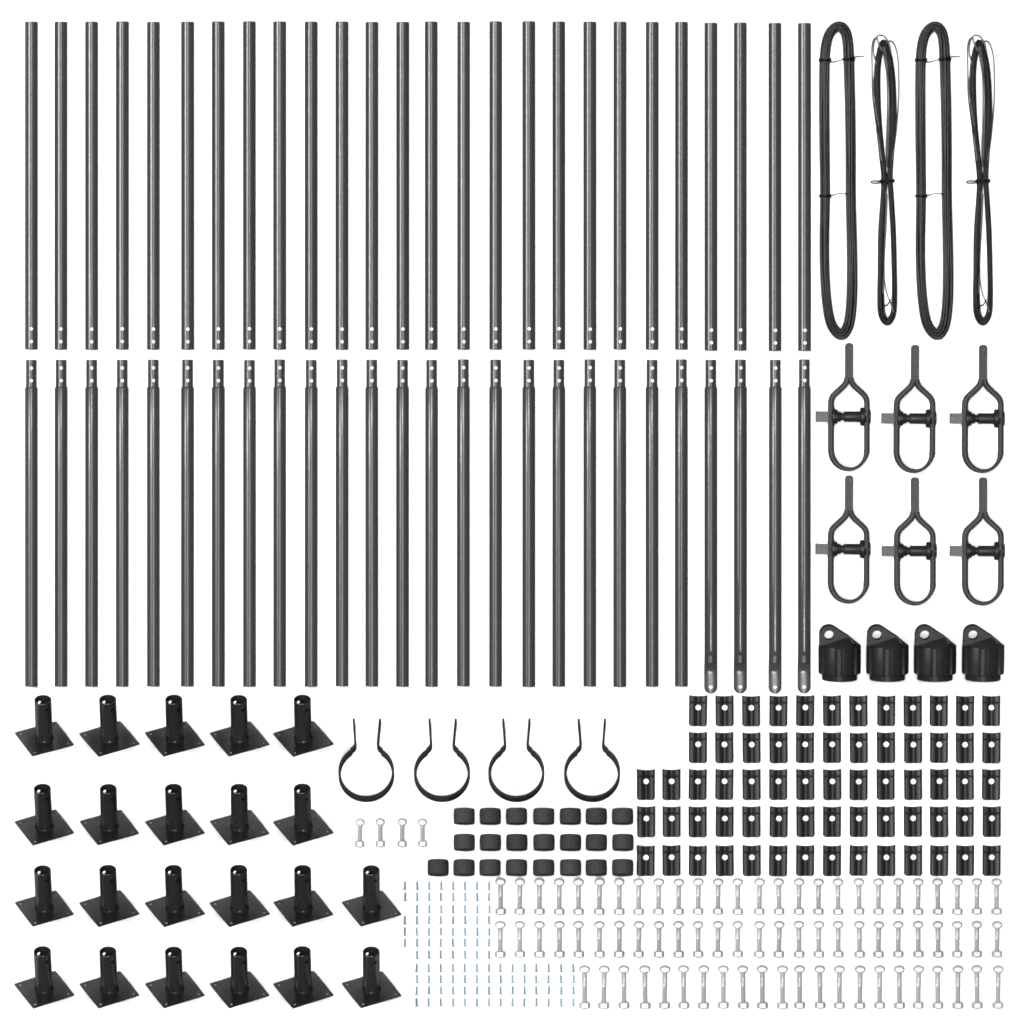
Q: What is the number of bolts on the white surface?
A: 78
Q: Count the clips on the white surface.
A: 66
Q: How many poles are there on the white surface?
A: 52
